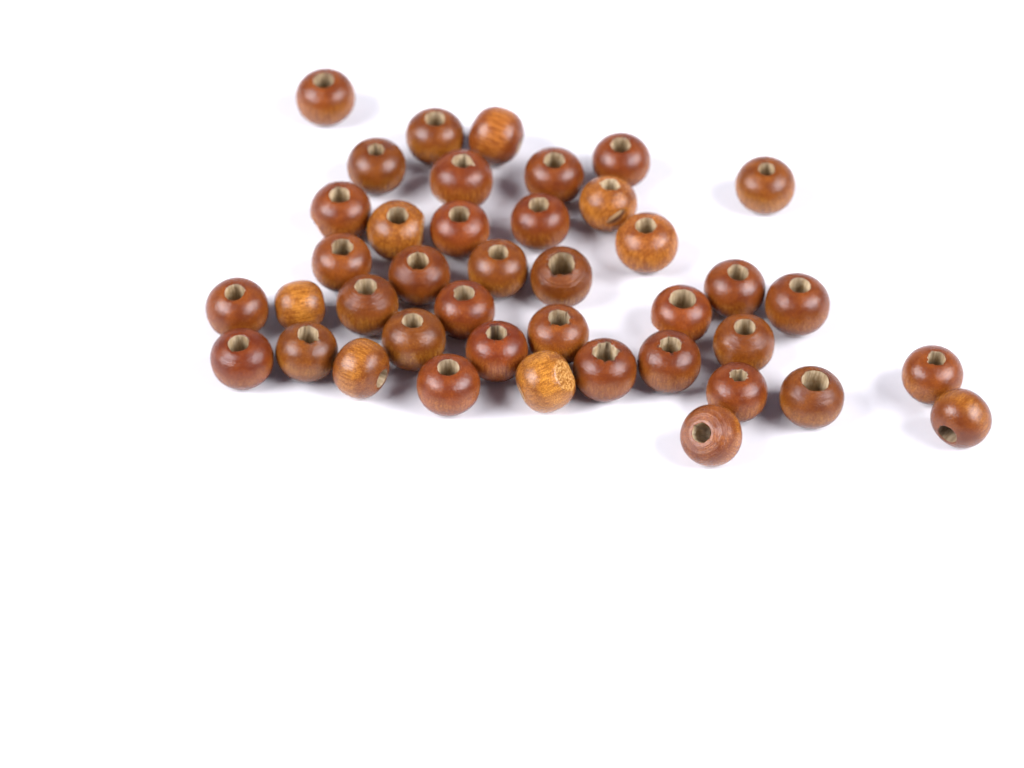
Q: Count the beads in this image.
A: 41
